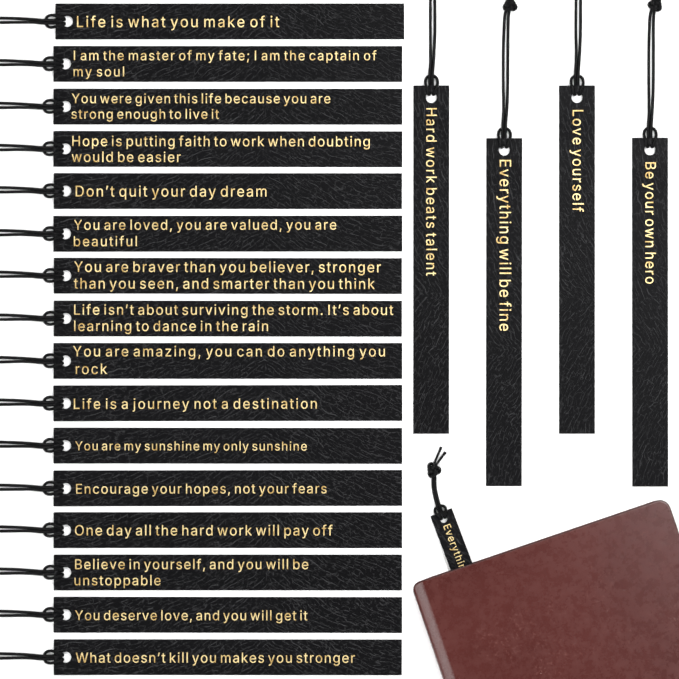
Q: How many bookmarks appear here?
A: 21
